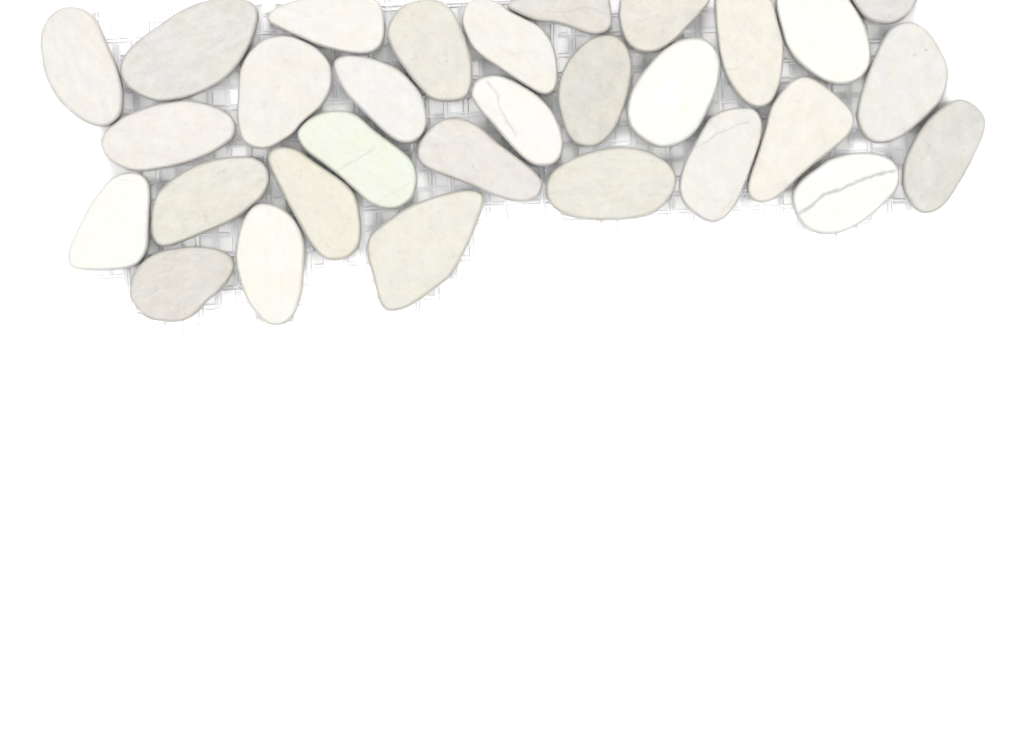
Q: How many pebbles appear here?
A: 30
